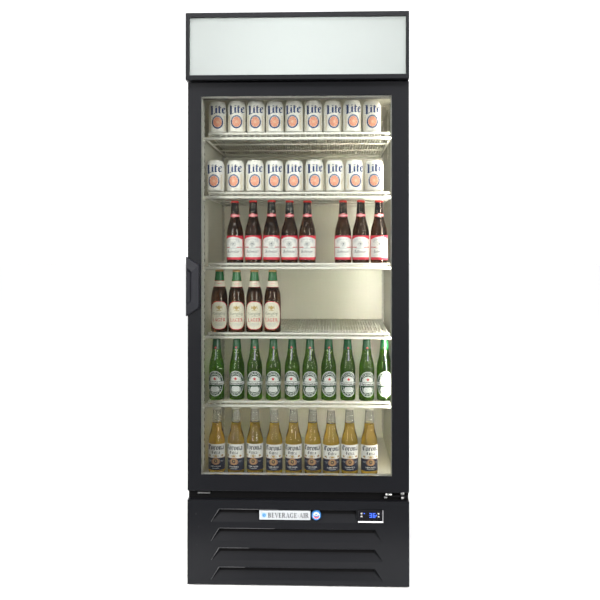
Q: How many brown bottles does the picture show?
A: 12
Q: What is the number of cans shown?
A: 18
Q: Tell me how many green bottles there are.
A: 10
